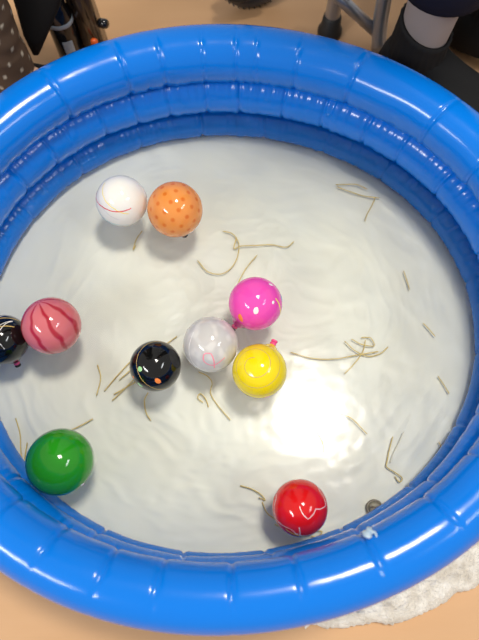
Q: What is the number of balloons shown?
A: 10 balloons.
